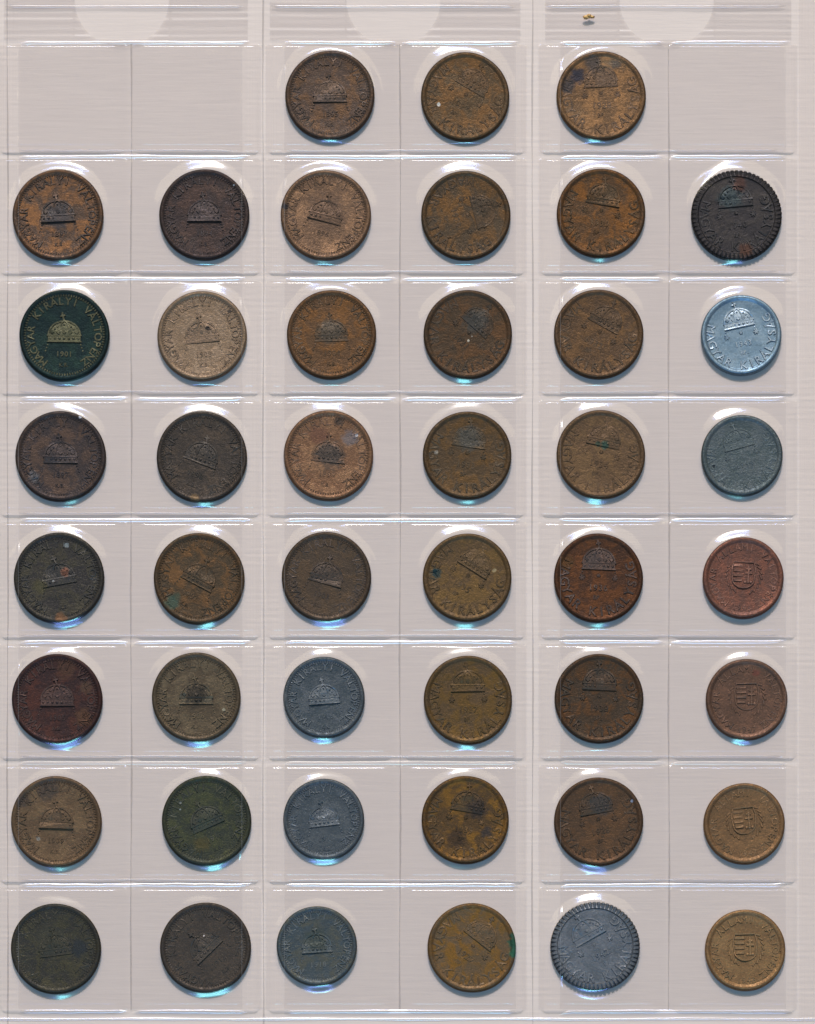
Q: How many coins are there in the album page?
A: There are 45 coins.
